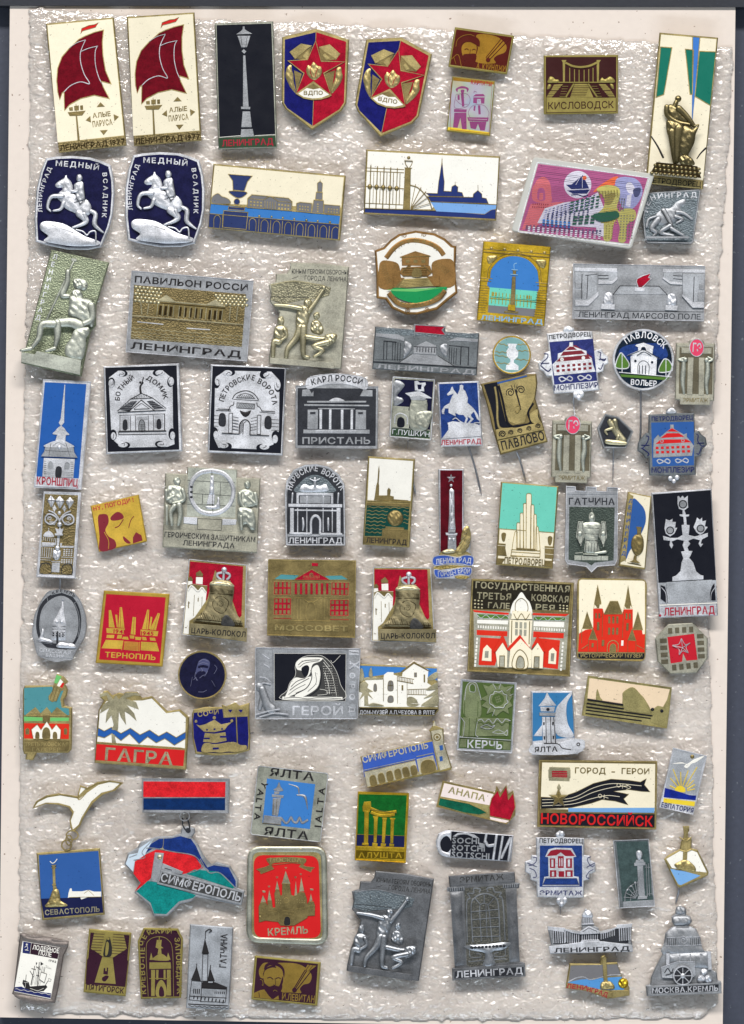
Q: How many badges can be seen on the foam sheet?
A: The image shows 86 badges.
